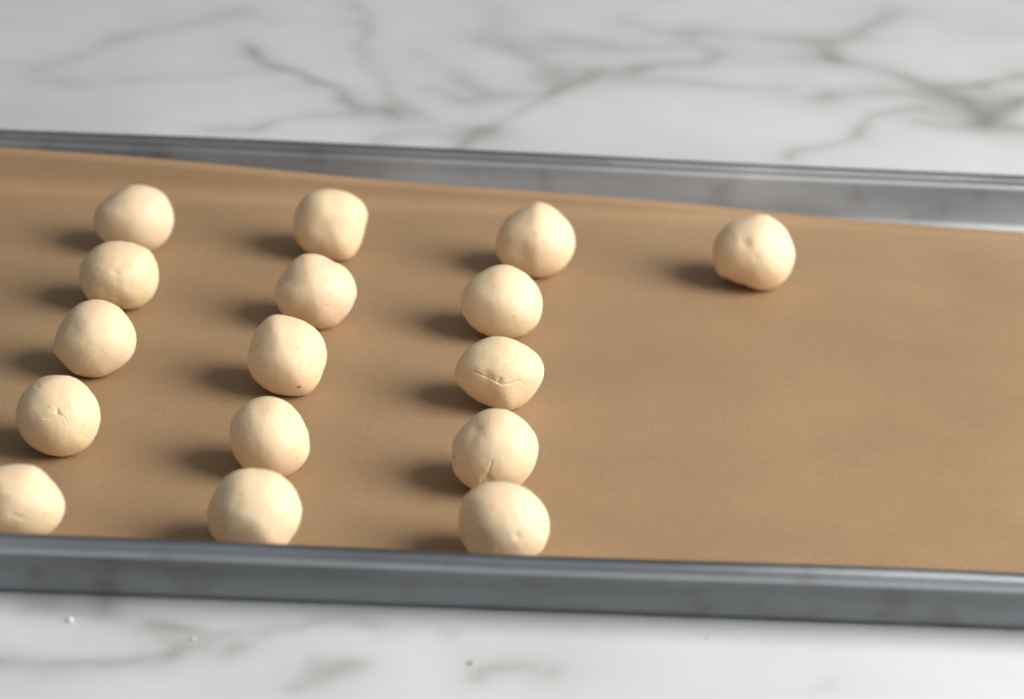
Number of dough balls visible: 16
